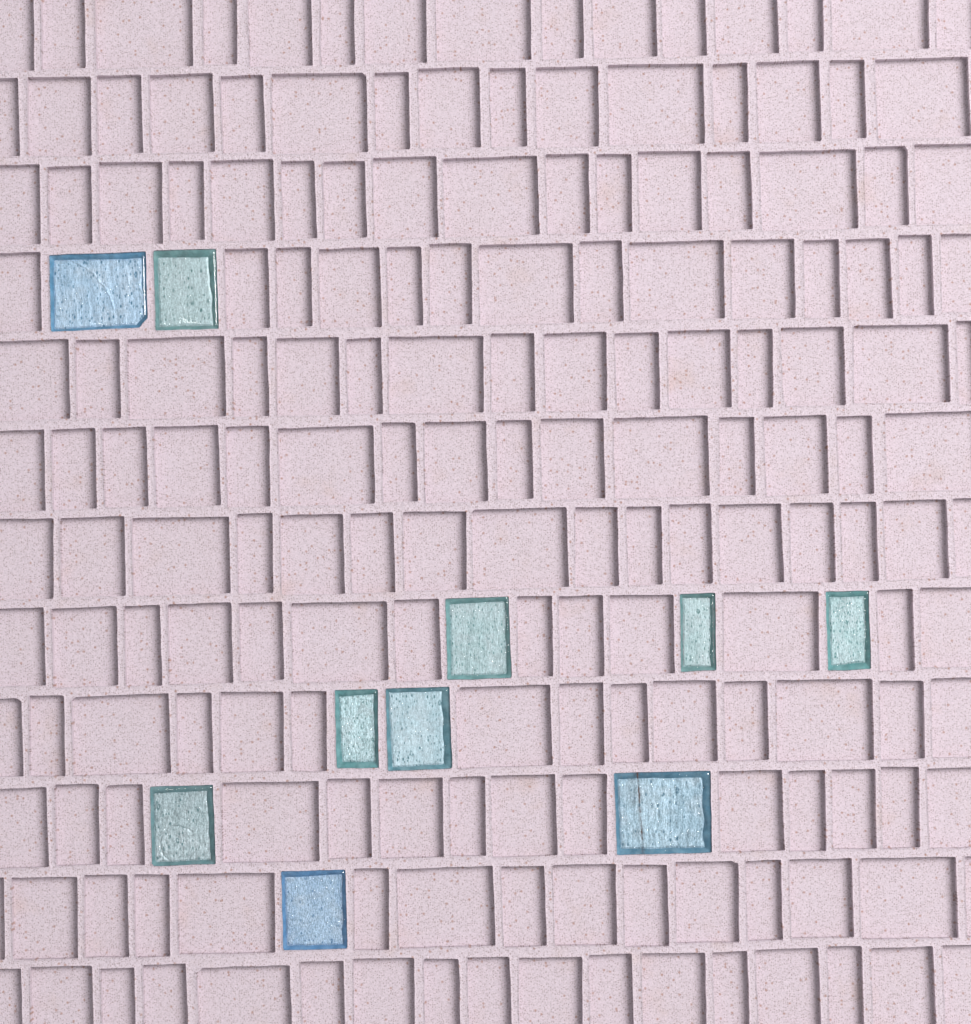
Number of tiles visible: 10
